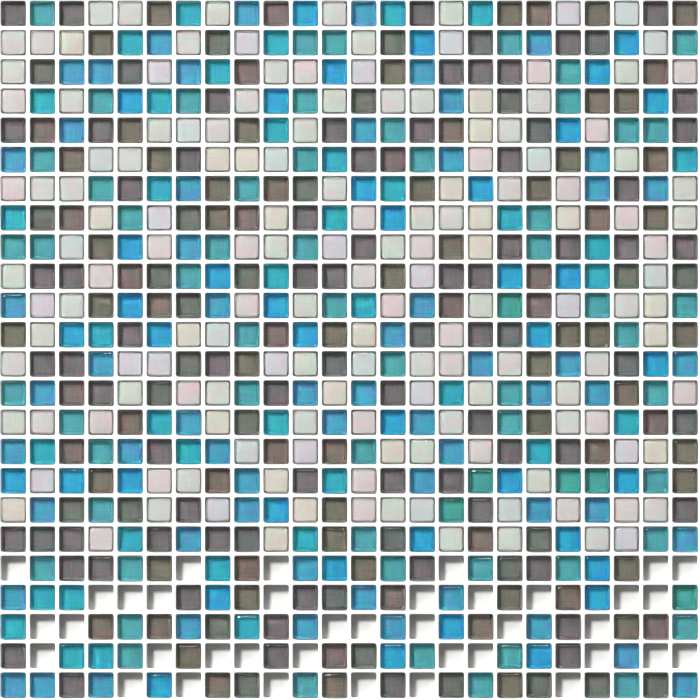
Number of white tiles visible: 150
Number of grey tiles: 188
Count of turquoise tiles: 101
